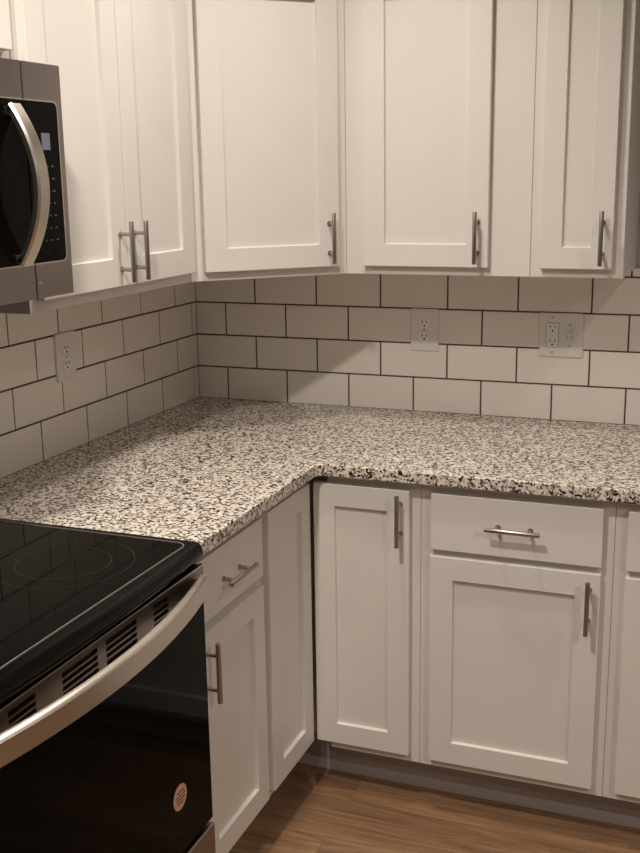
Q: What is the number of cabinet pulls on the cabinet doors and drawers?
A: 10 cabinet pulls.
